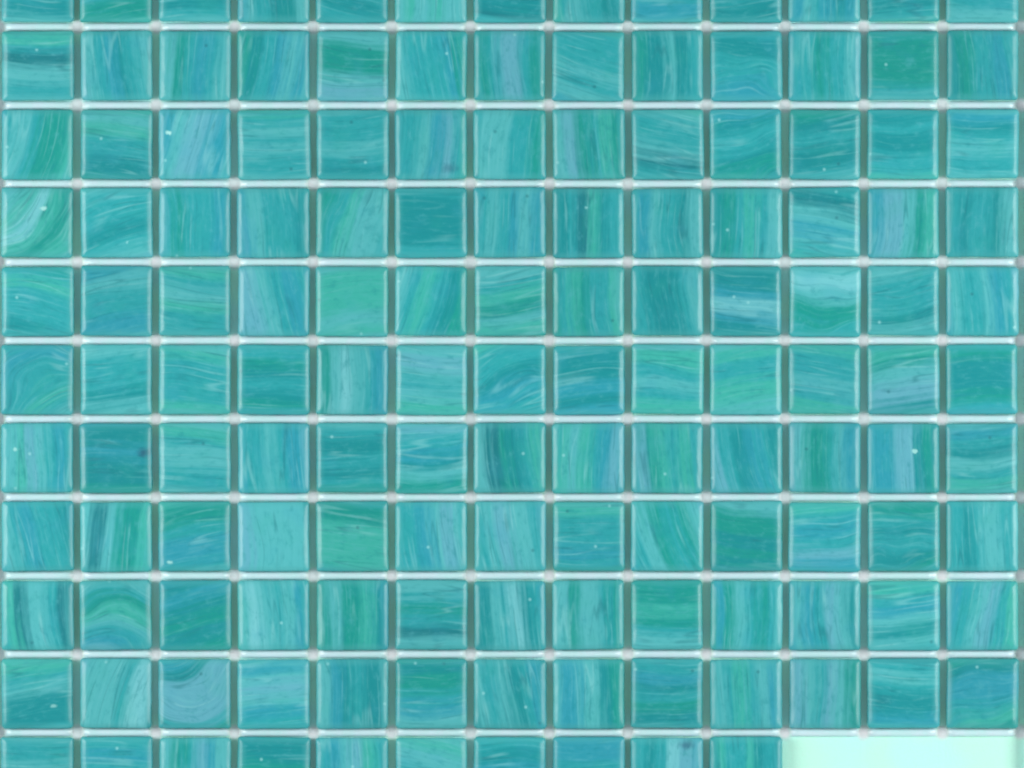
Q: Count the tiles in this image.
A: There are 140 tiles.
